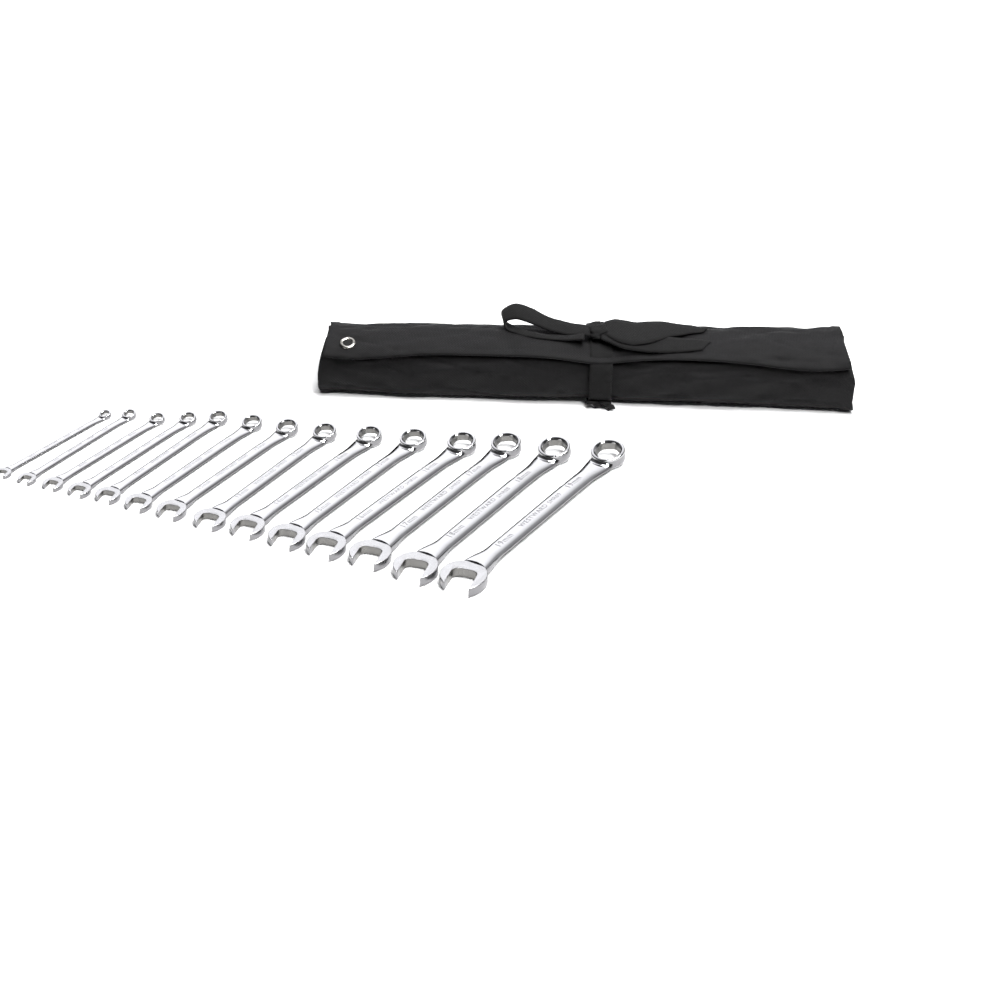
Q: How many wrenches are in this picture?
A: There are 14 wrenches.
